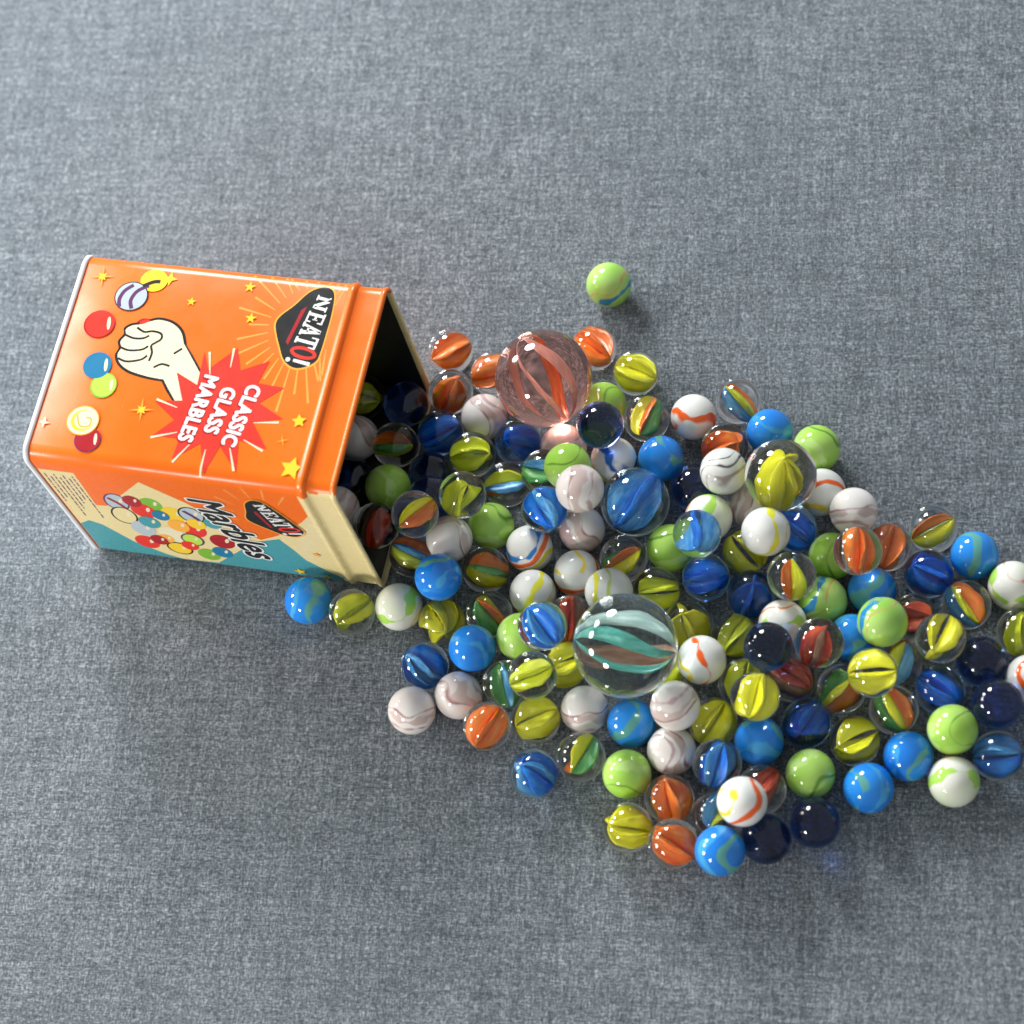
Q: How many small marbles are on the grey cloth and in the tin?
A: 141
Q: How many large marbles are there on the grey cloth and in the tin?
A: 4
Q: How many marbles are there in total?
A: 145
